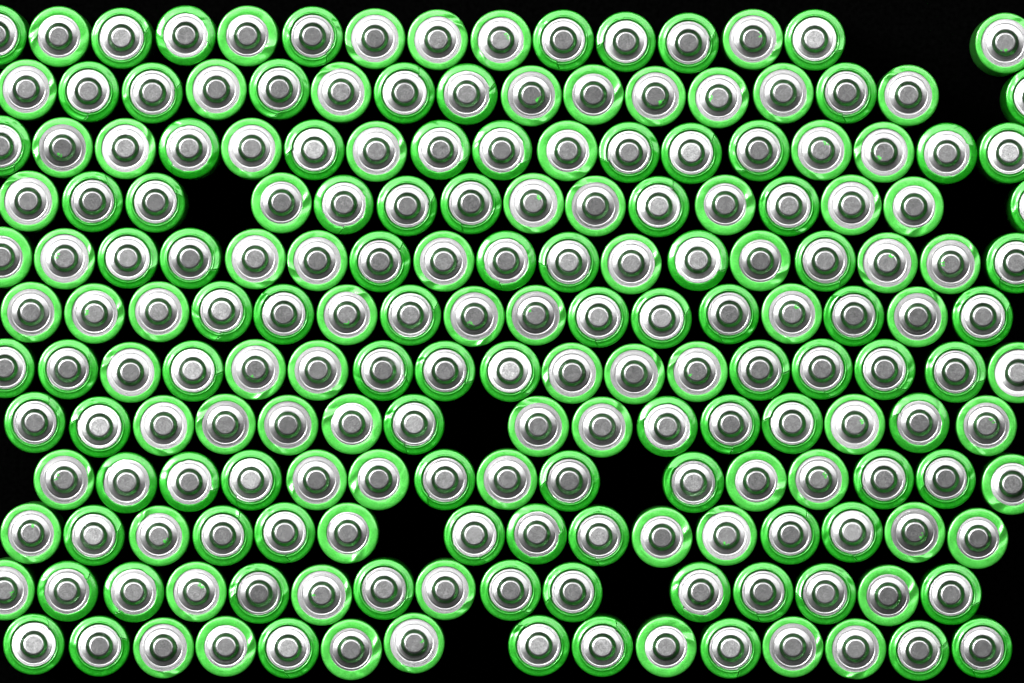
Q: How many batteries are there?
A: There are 188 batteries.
